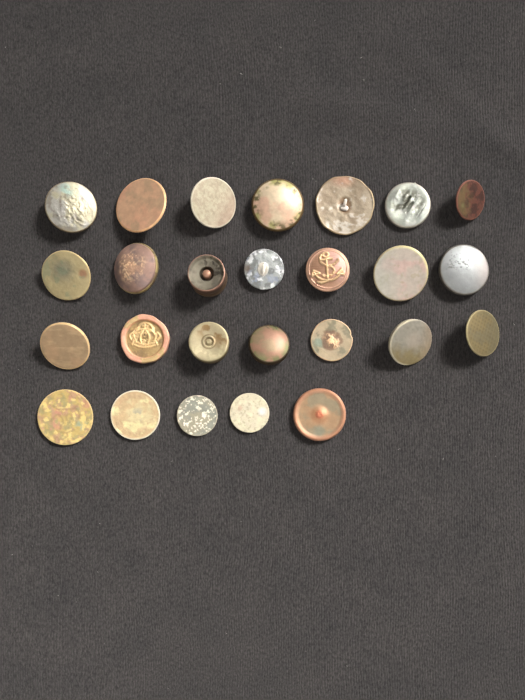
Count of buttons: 26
